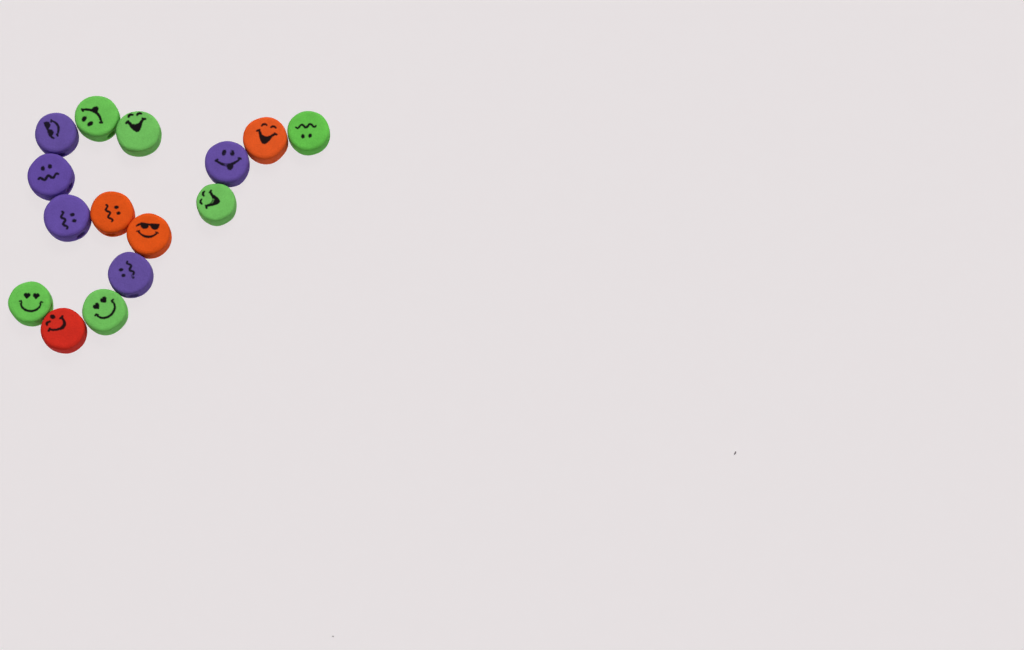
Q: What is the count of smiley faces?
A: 15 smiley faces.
